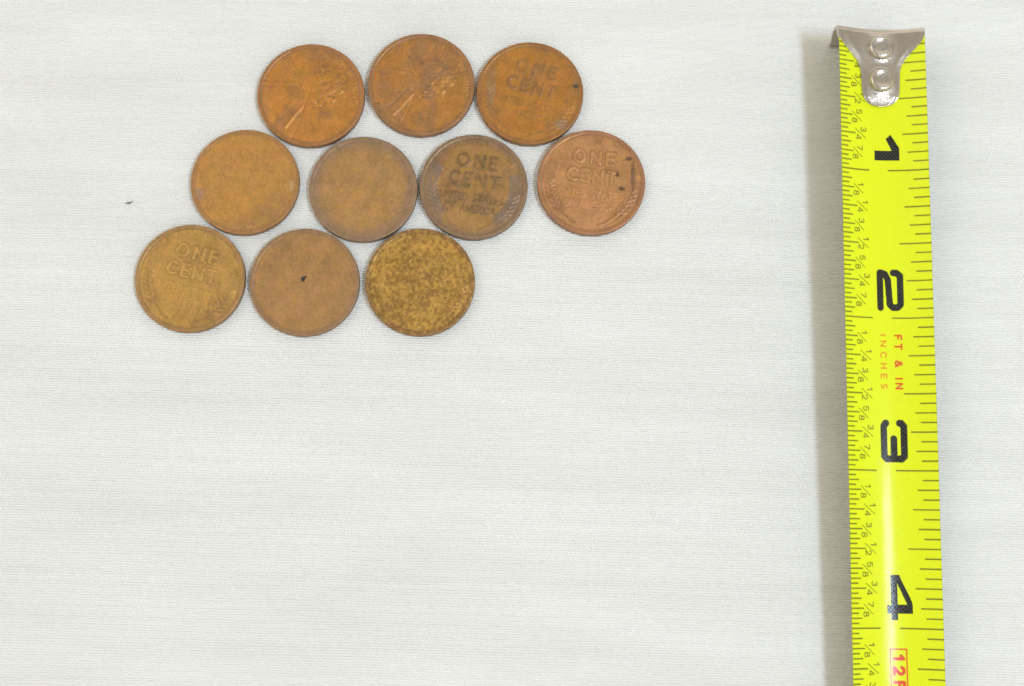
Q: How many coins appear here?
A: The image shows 10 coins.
